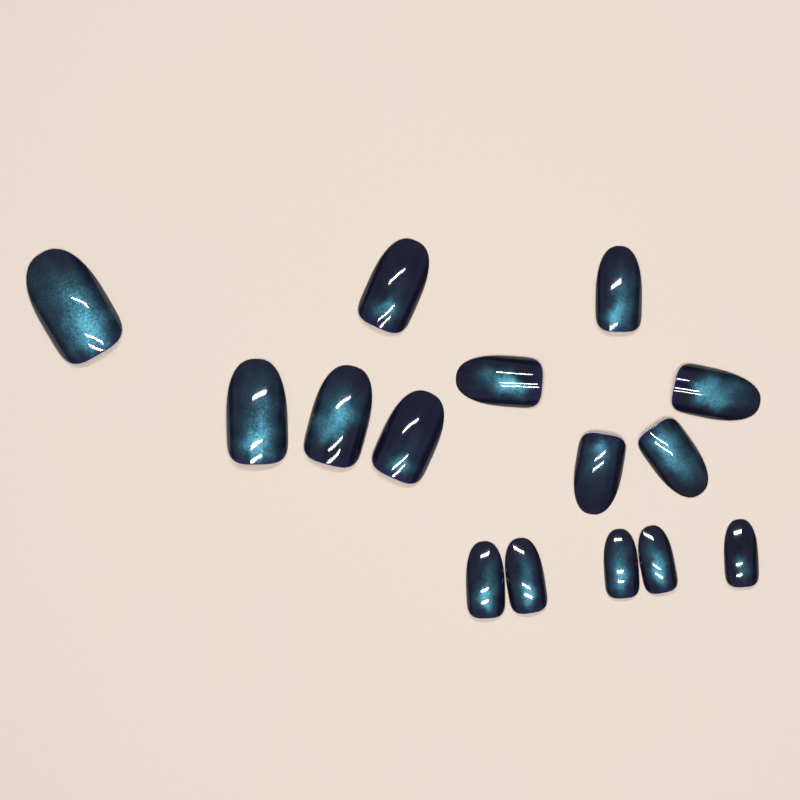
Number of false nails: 15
